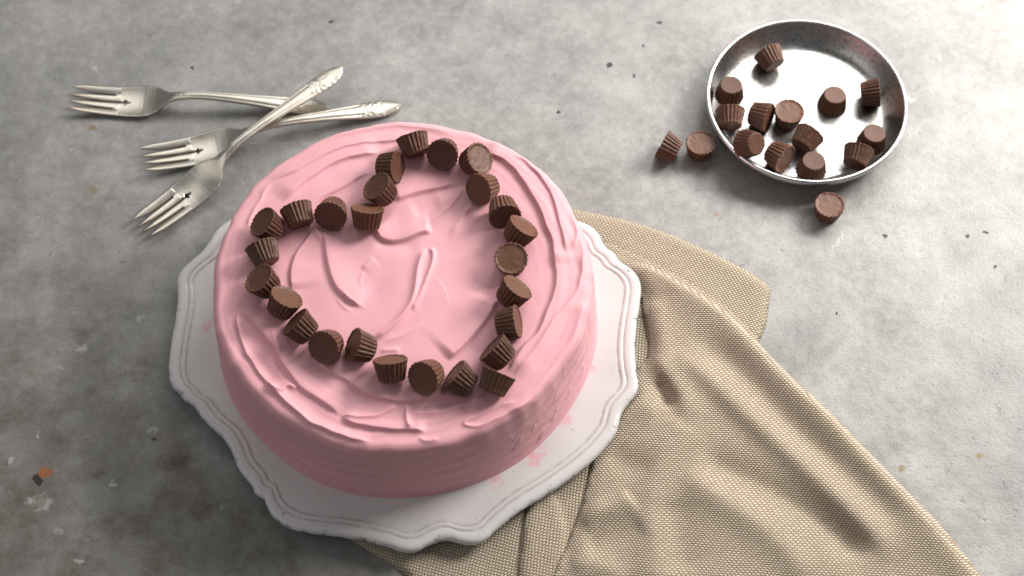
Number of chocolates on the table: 42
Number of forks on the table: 3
